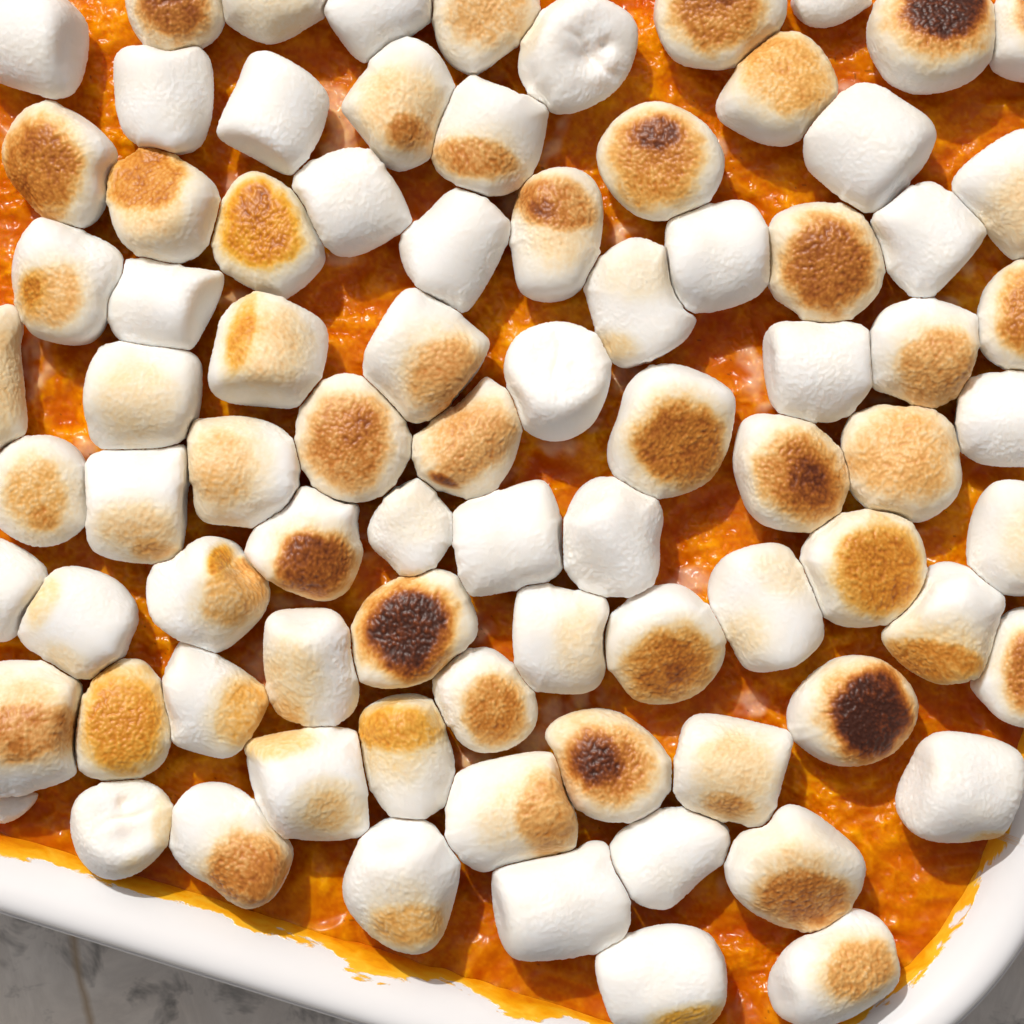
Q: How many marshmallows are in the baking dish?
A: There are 83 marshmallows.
